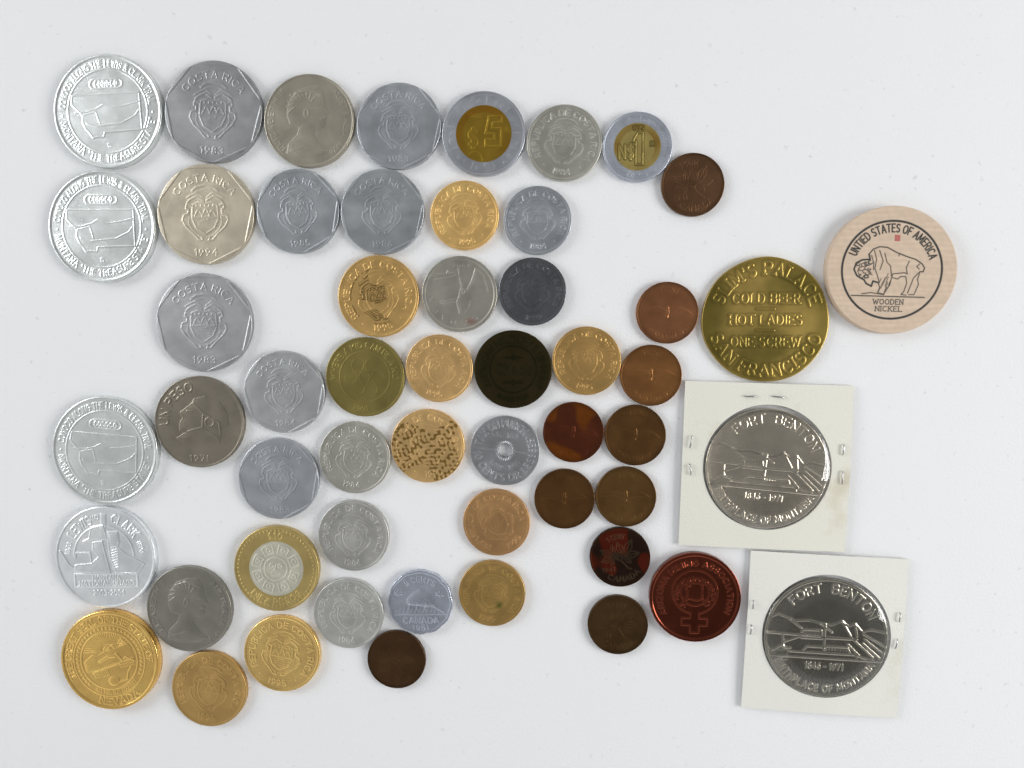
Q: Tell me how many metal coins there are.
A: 53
